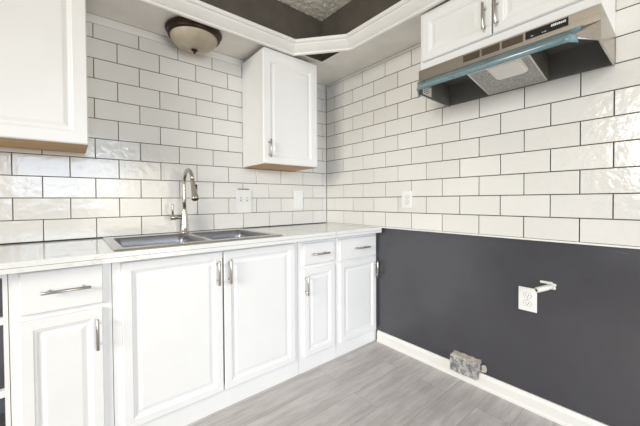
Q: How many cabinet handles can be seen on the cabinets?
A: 11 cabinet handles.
